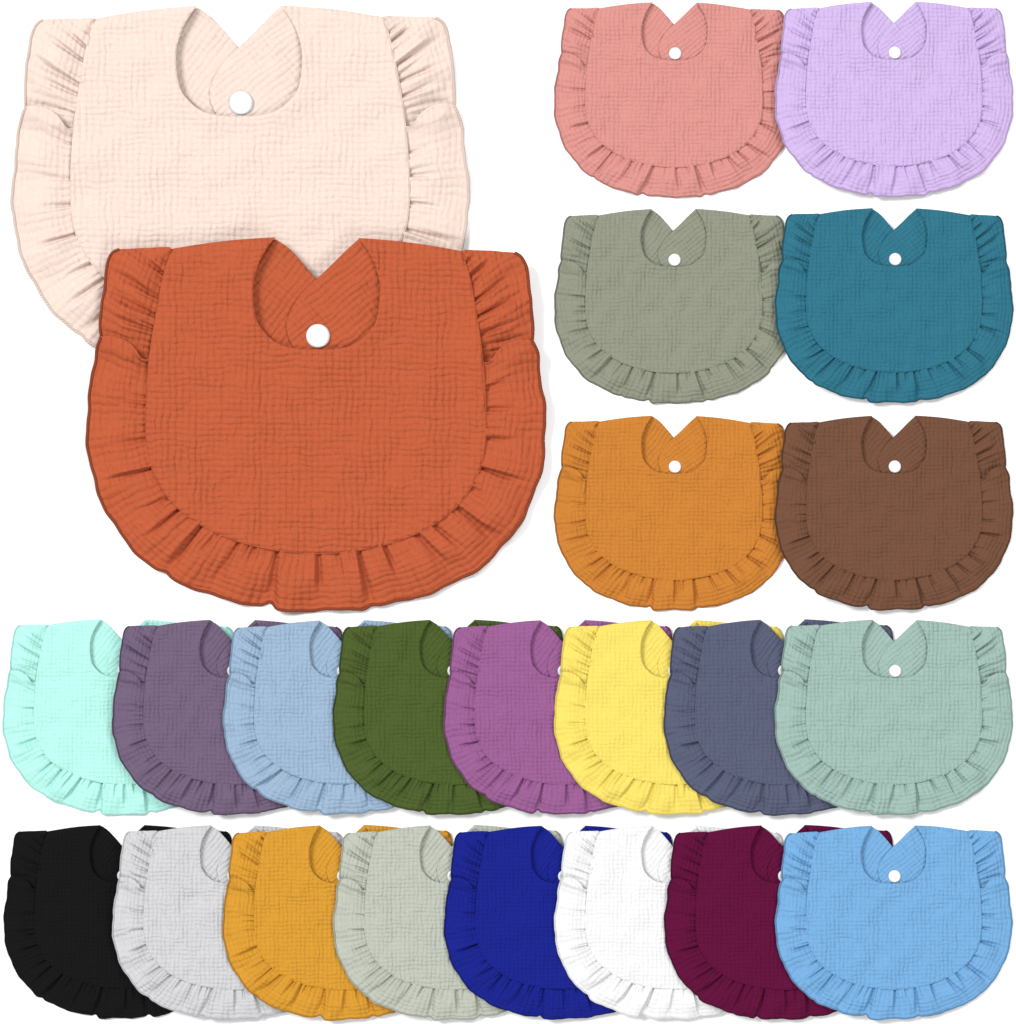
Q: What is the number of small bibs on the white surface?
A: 22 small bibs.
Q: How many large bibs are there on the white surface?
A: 2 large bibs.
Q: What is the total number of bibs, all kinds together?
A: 24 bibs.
